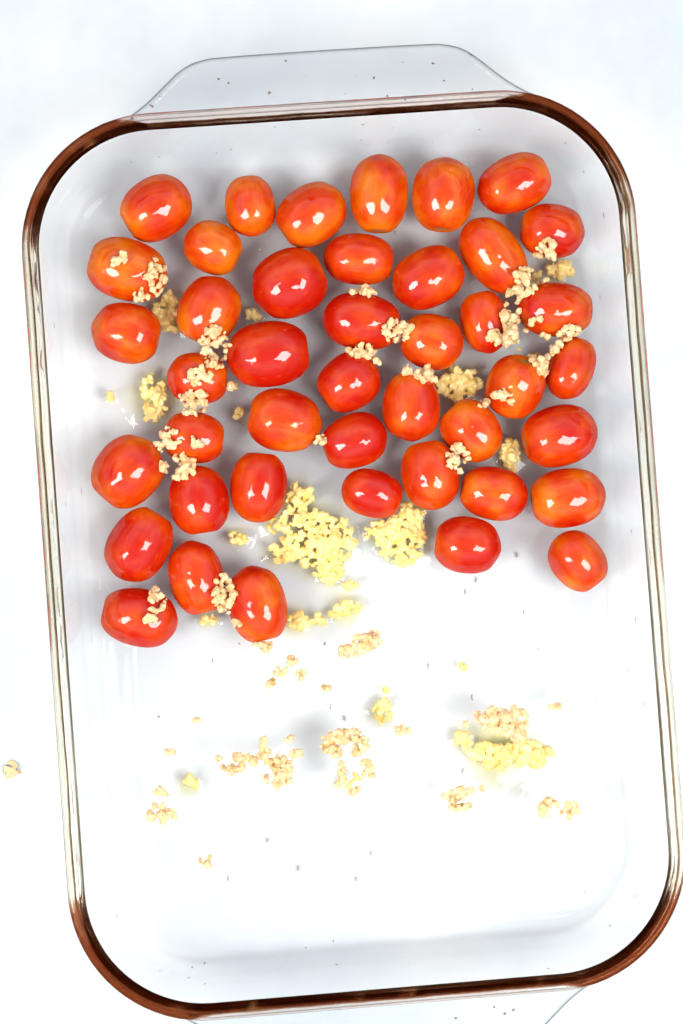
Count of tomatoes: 43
